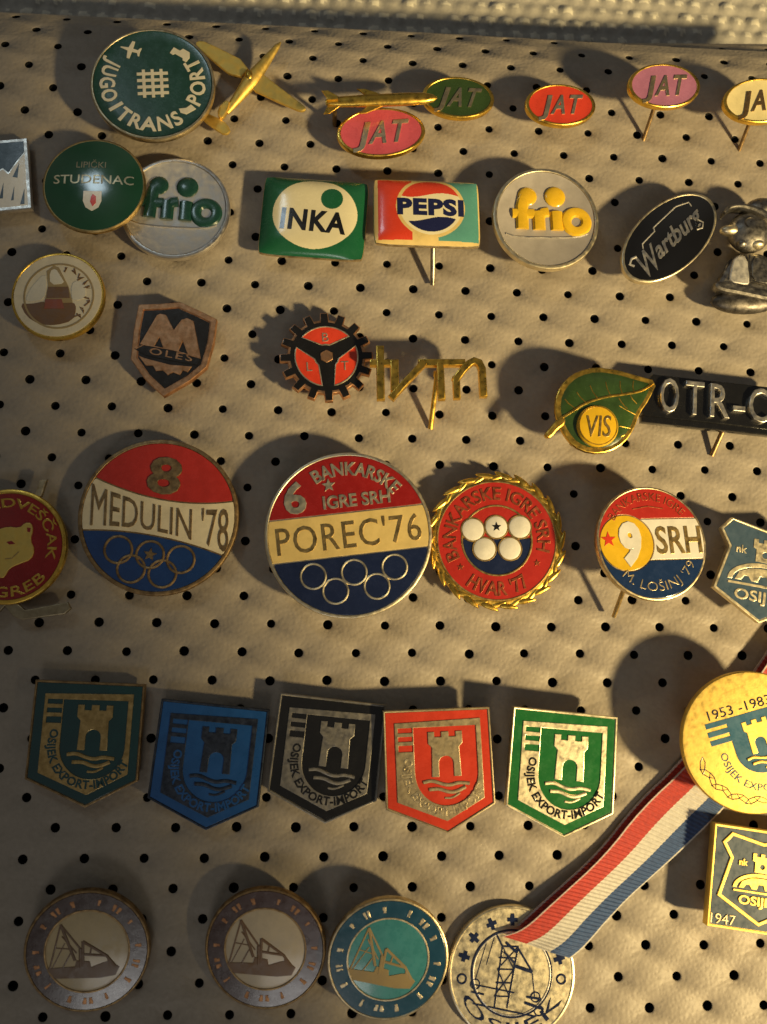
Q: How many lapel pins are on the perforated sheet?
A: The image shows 38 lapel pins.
